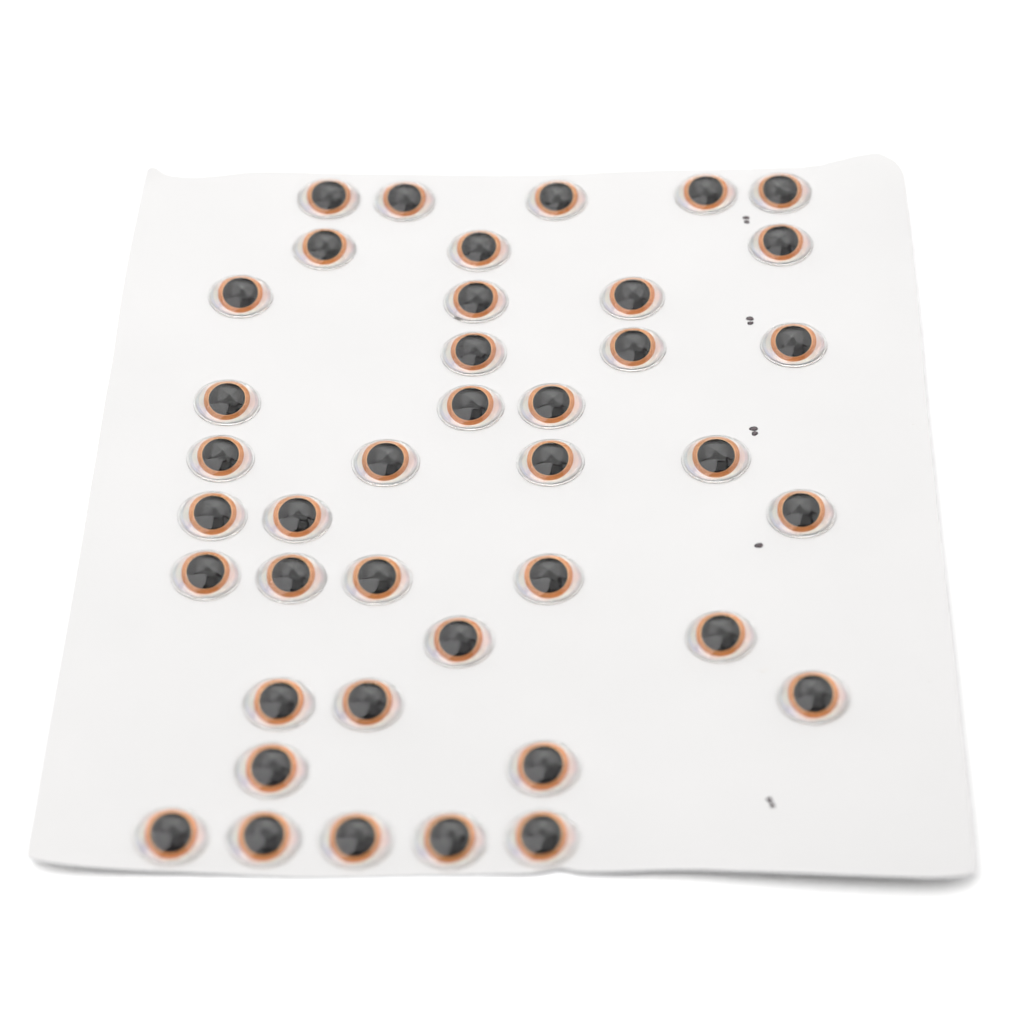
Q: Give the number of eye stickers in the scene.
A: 40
